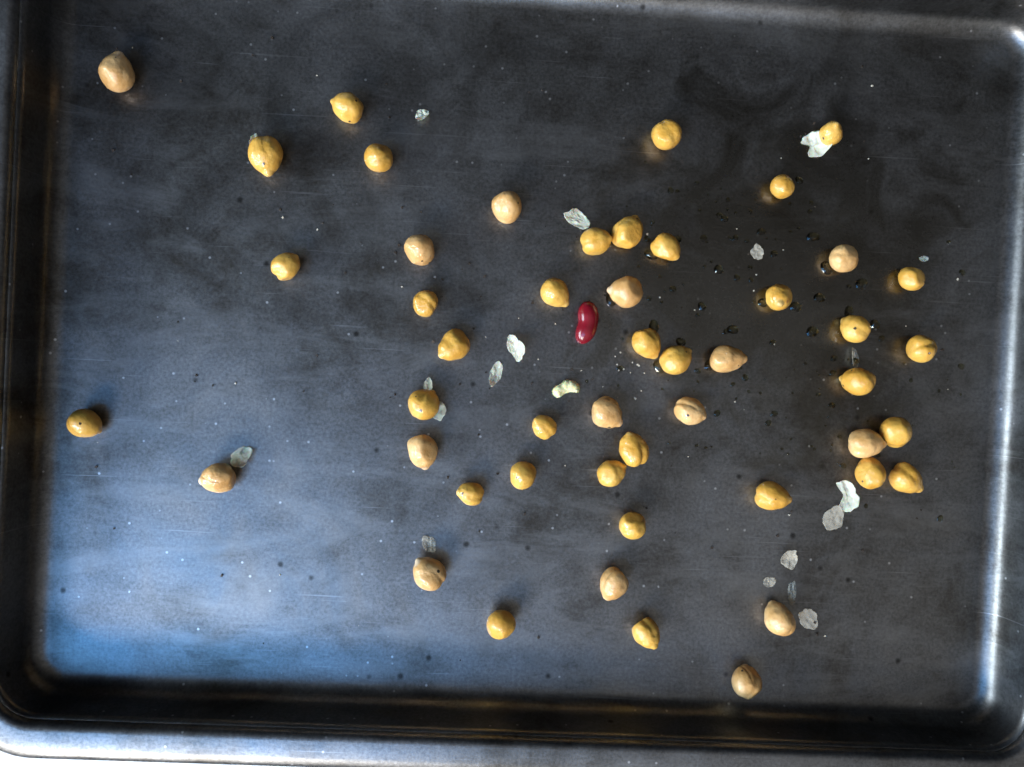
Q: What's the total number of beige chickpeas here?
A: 15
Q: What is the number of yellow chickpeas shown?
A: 34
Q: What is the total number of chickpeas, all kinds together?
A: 49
